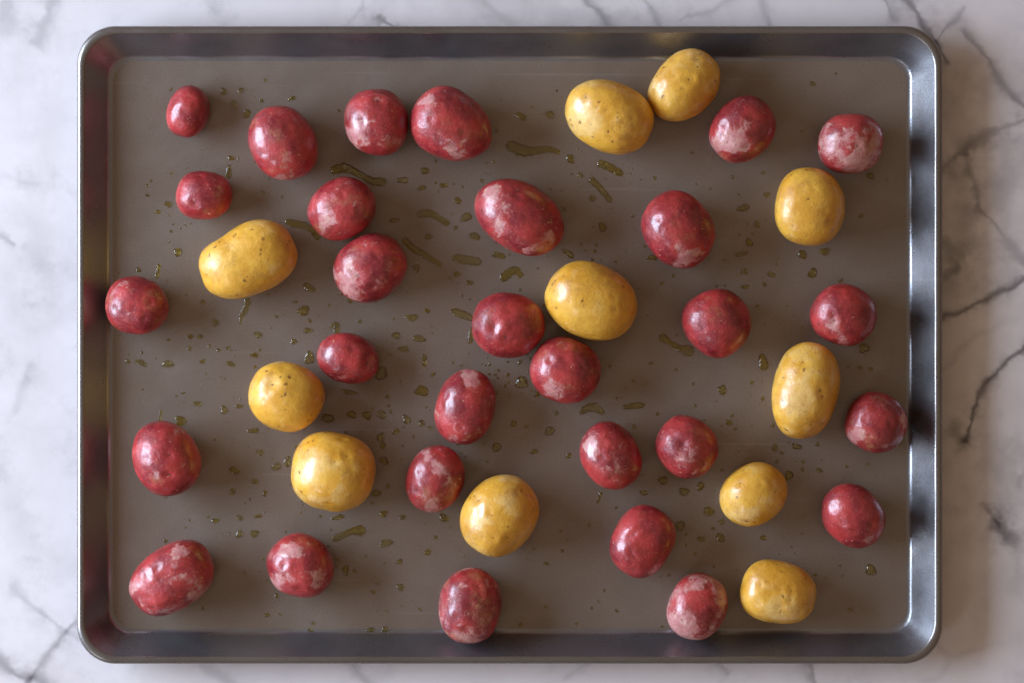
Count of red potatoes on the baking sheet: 29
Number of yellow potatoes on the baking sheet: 11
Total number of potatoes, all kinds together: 40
